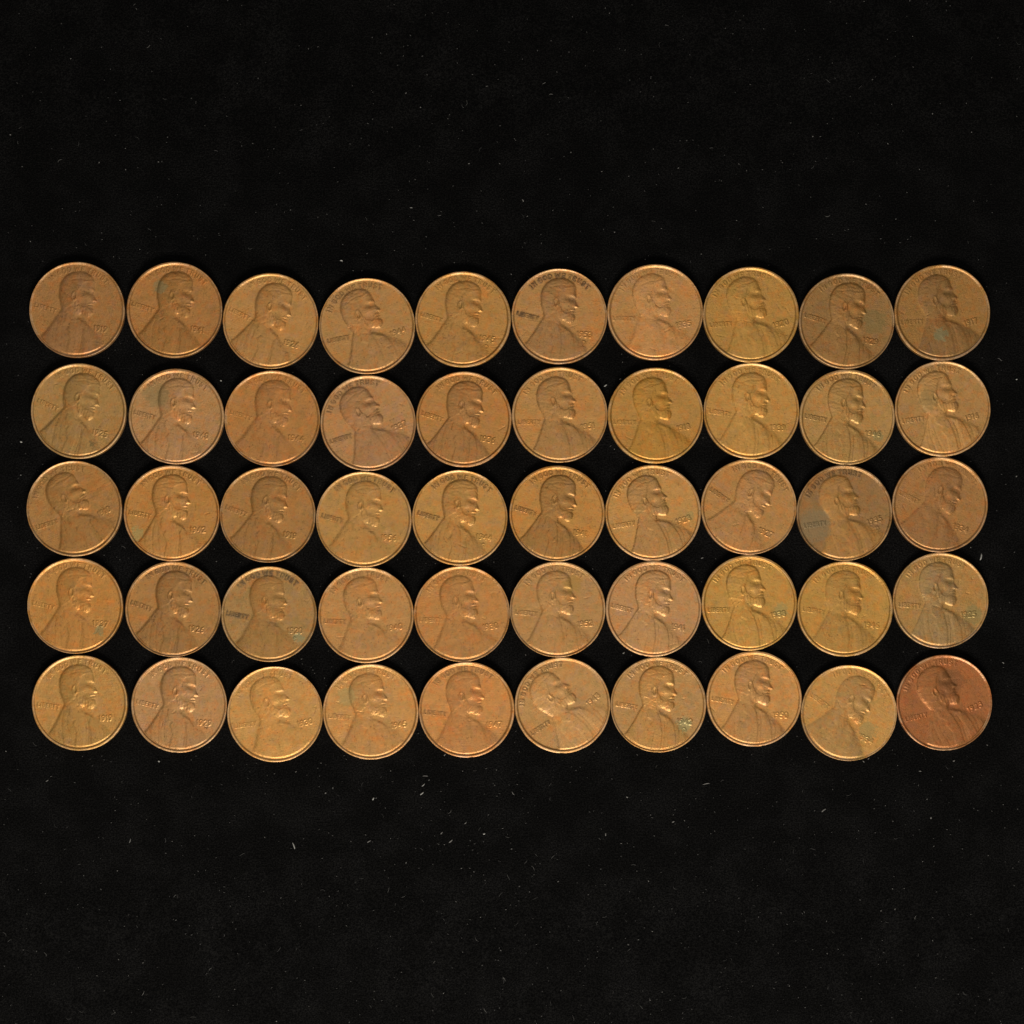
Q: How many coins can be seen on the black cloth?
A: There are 50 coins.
